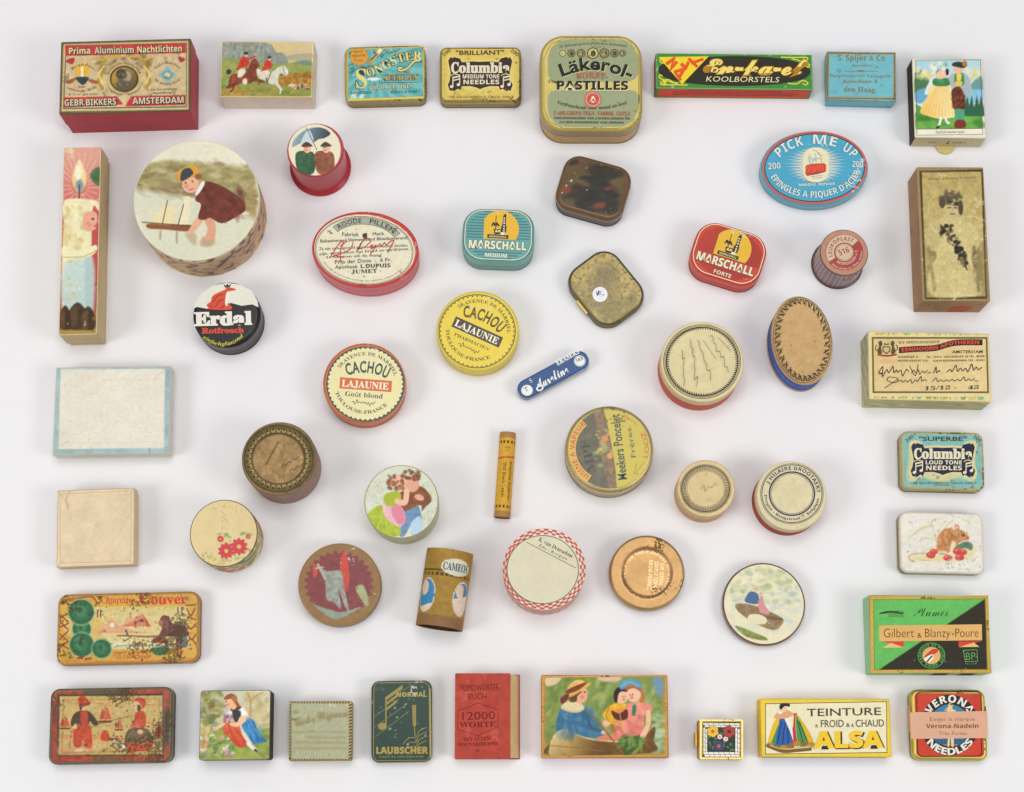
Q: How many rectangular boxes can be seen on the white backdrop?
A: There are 30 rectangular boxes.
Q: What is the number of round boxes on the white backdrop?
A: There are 17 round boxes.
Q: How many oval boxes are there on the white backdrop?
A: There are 3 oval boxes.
